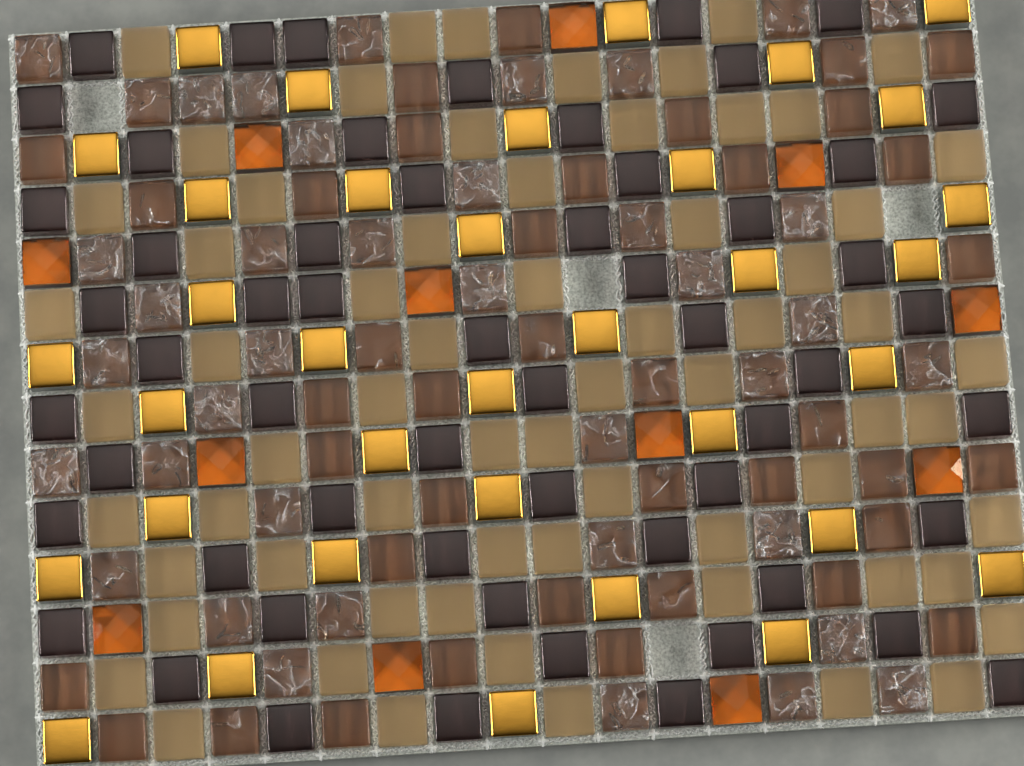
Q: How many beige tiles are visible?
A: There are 66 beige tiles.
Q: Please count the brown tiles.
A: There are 78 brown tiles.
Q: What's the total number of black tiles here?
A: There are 57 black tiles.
